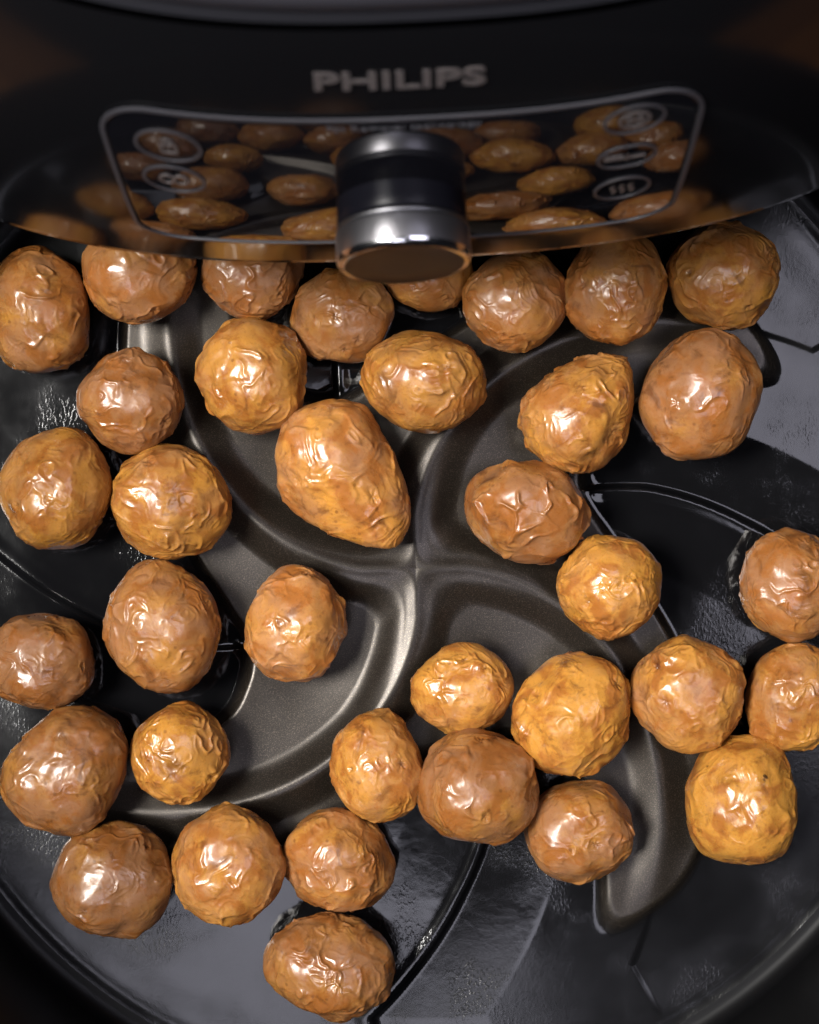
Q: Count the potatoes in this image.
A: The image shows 36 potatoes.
